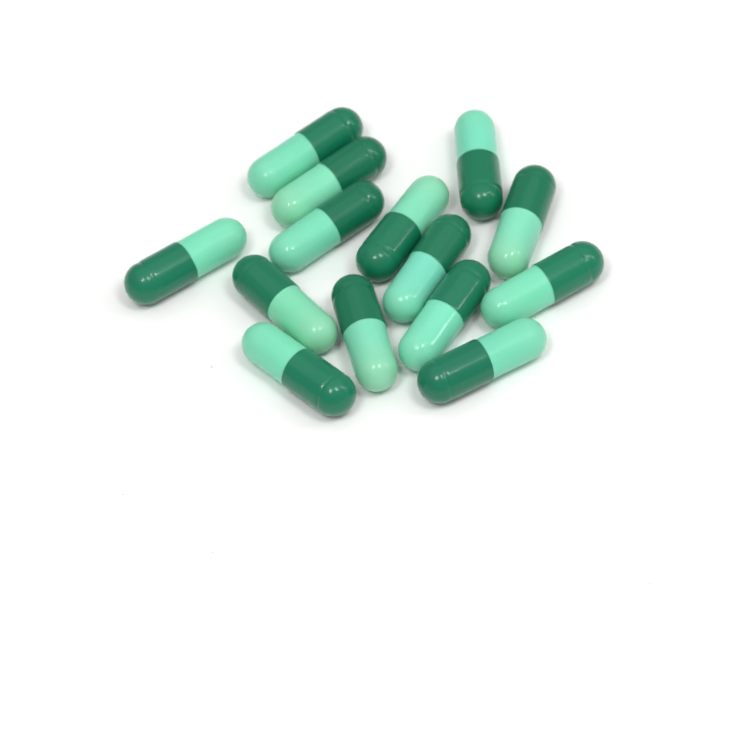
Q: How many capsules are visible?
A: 14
